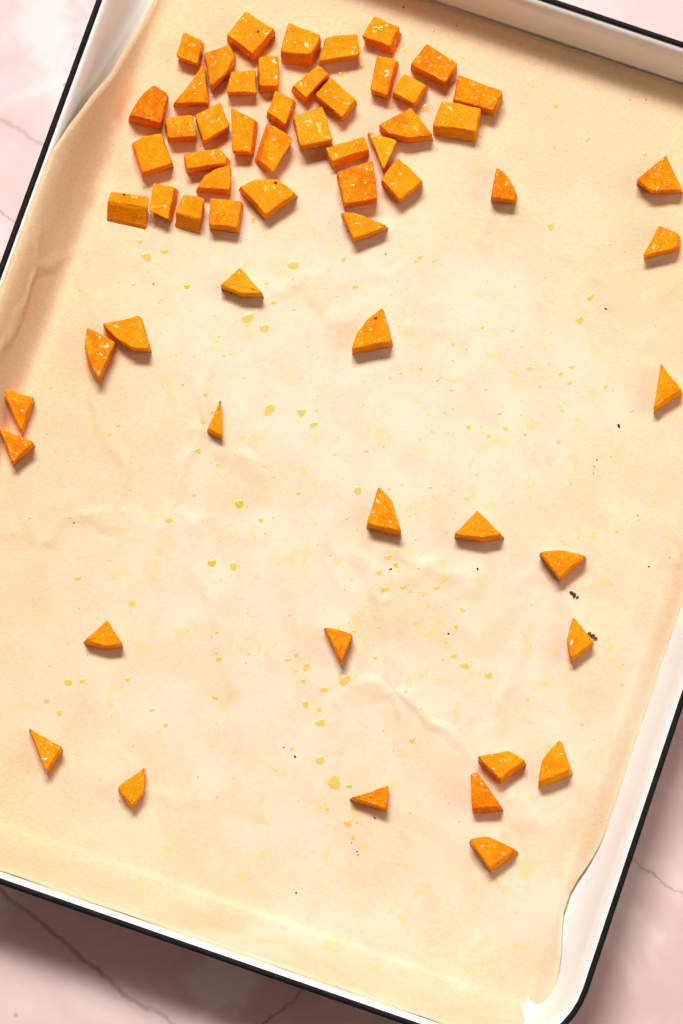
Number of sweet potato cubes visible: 30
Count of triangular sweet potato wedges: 31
